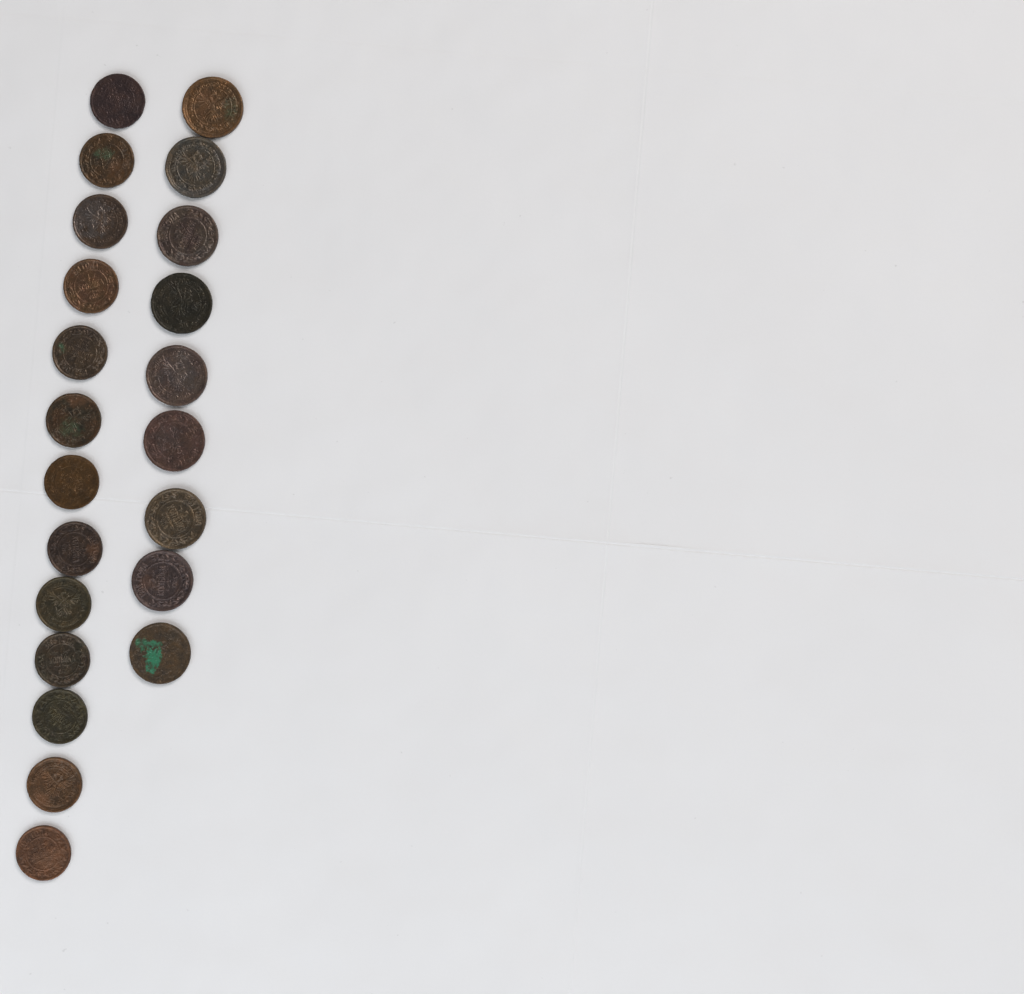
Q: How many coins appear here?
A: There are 22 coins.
